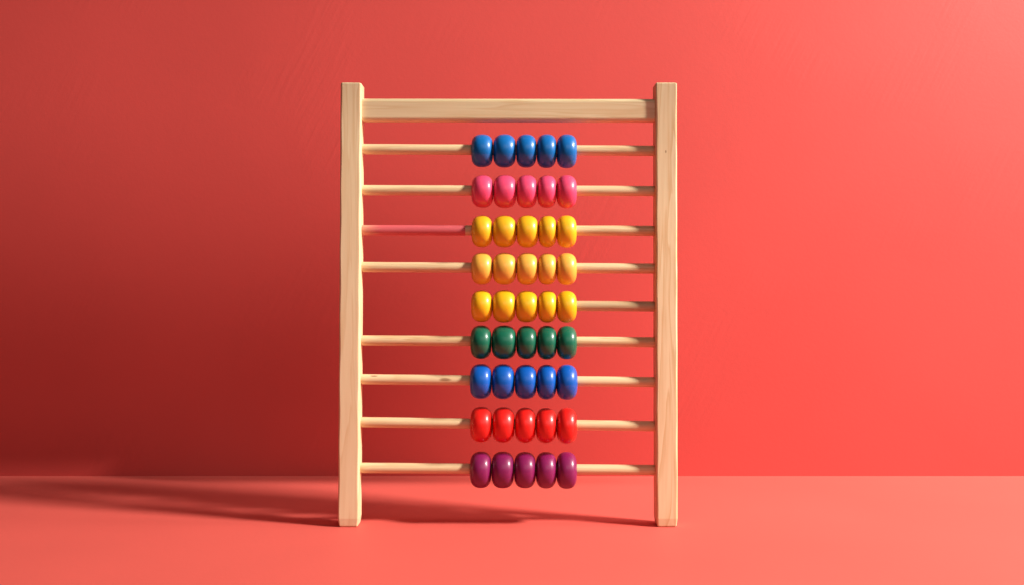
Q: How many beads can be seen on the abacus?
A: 45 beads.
